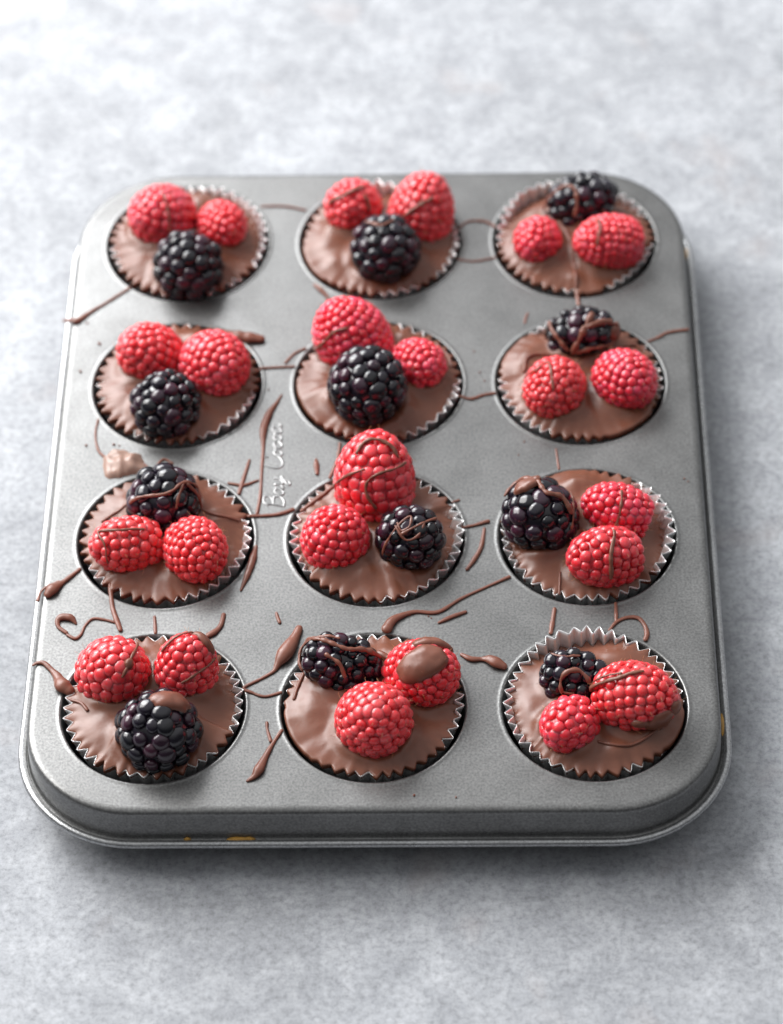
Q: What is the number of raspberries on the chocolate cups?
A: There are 24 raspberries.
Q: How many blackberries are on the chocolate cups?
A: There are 12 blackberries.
